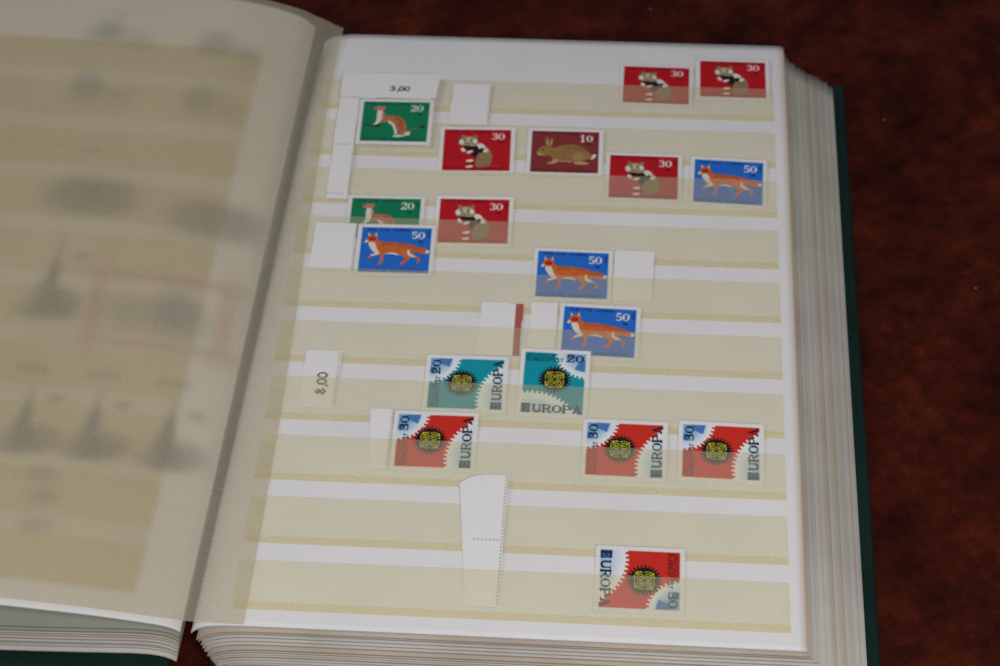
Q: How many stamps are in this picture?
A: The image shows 18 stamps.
